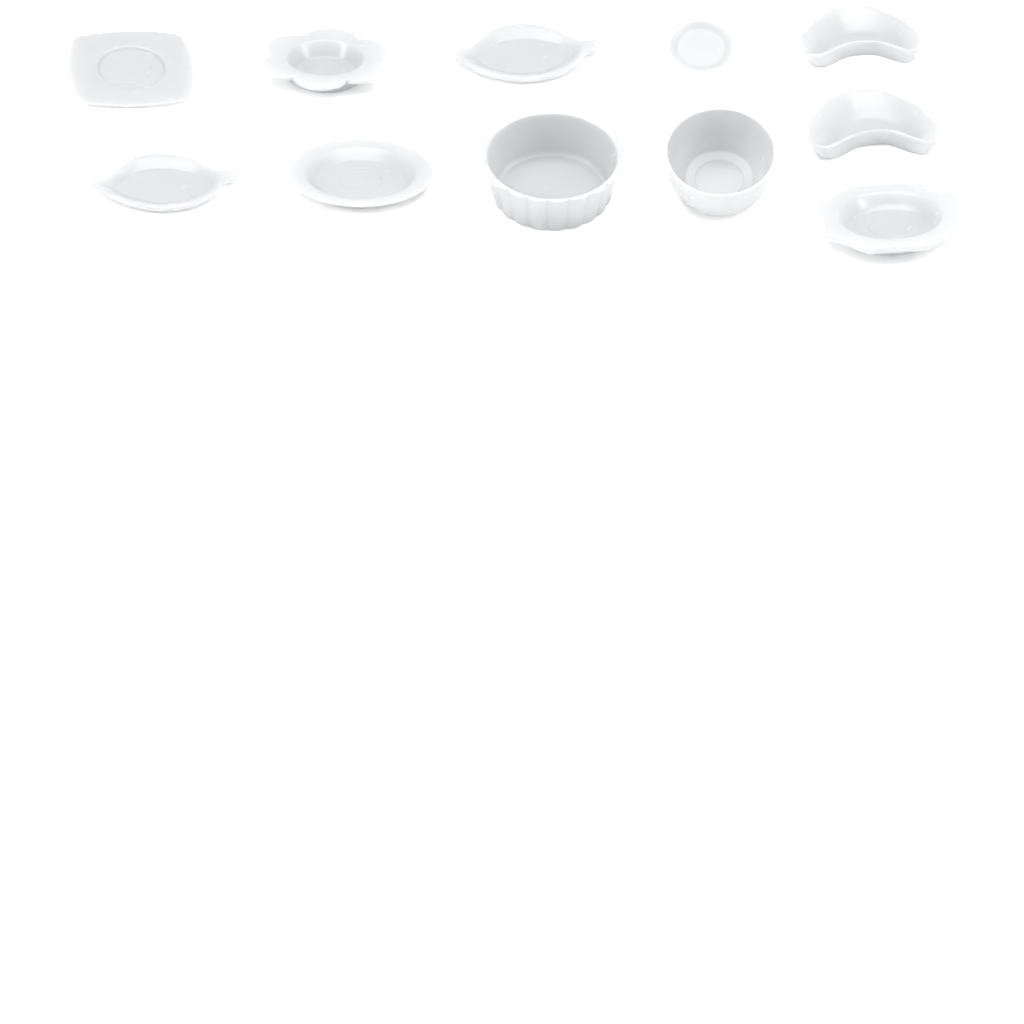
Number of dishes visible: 11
